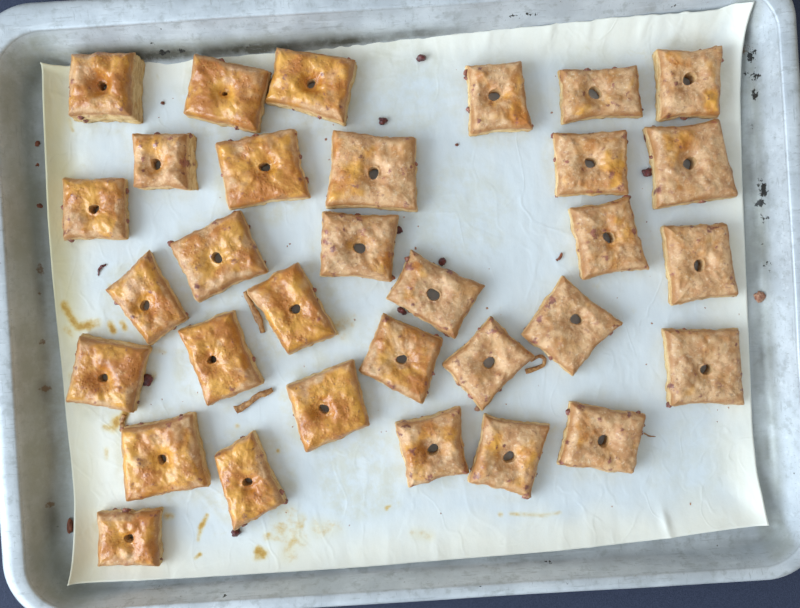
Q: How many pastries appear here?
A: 32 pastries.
